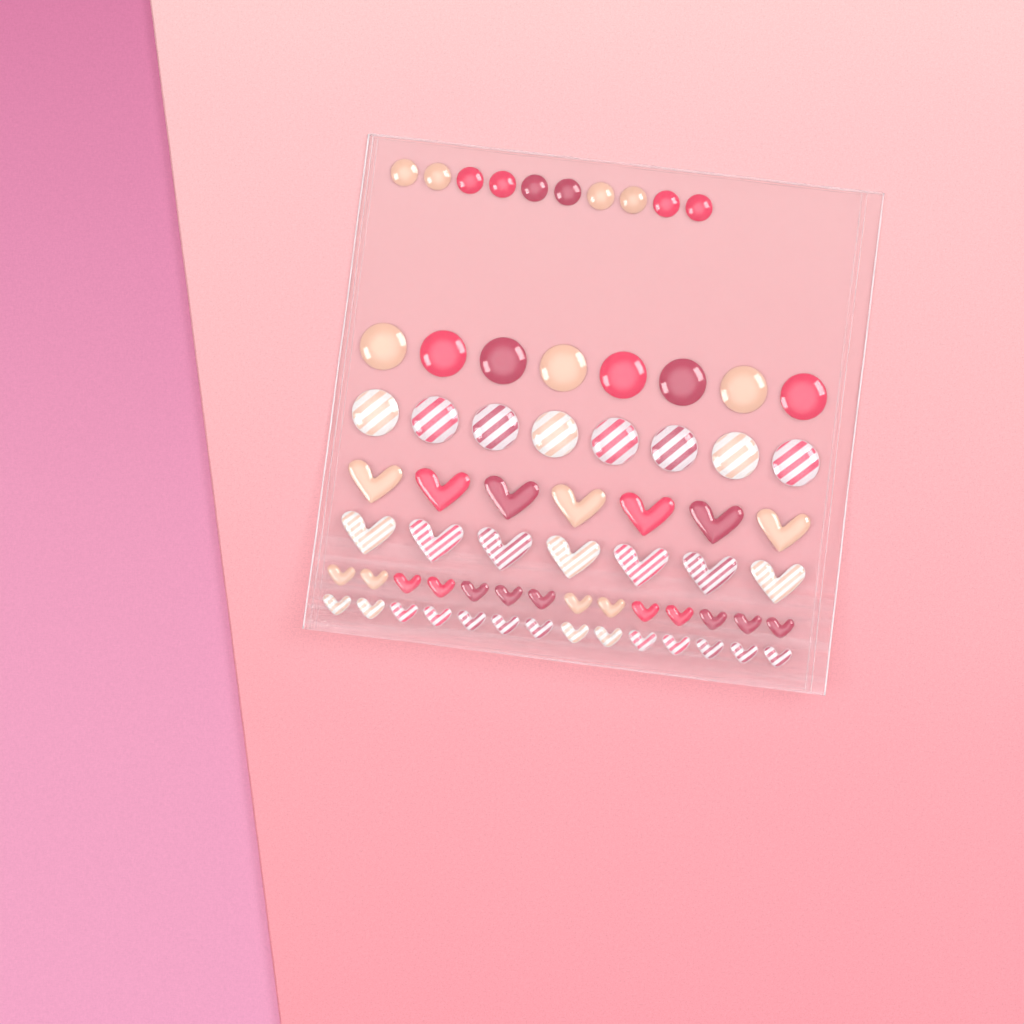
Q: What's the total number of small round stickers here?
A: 10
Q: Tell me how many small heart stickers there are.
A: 28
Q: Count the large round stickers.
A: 16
